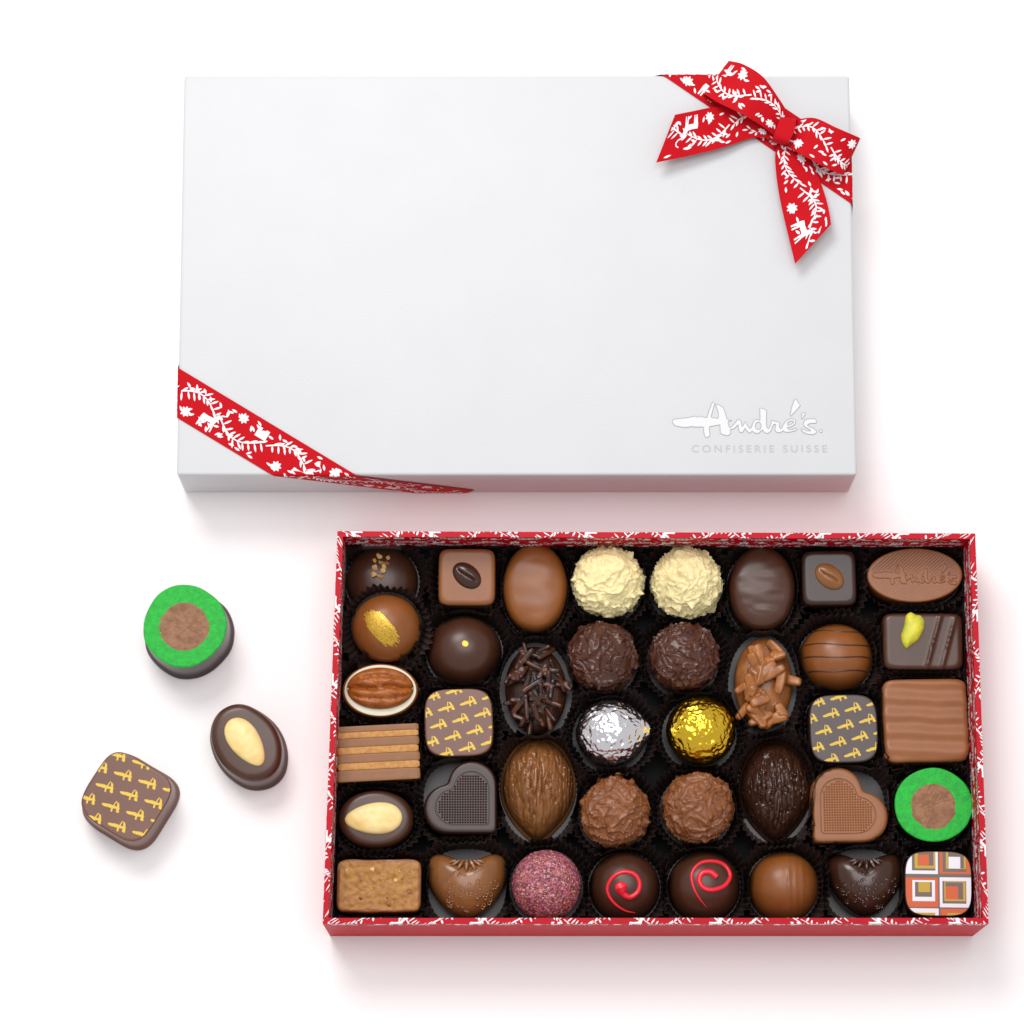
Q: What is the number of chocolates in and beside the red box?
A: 42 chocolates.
